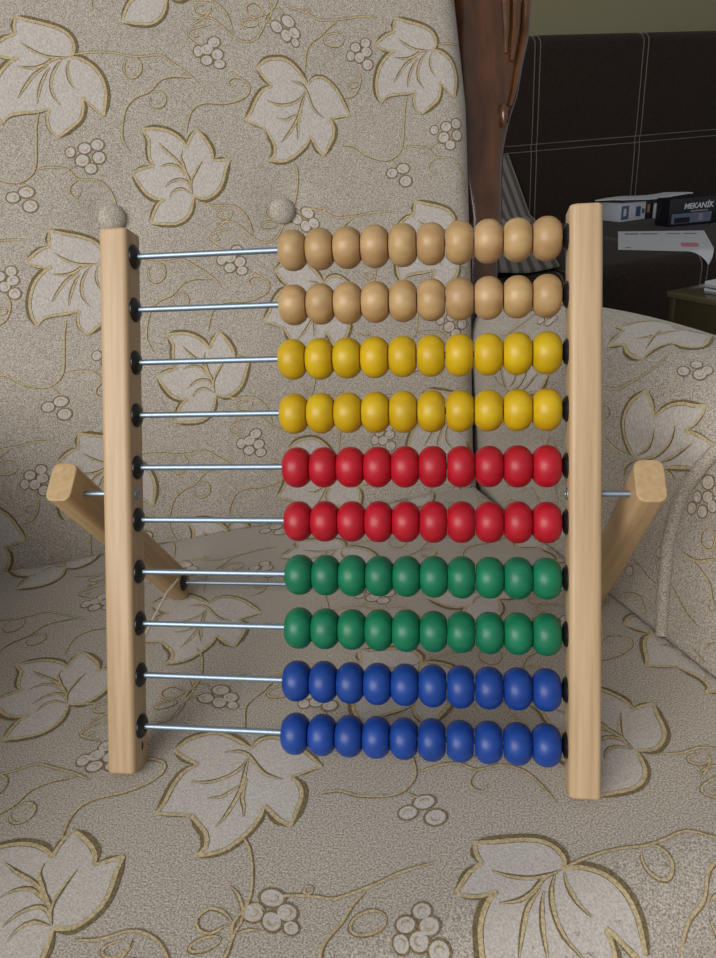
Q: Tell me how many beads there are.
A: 100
